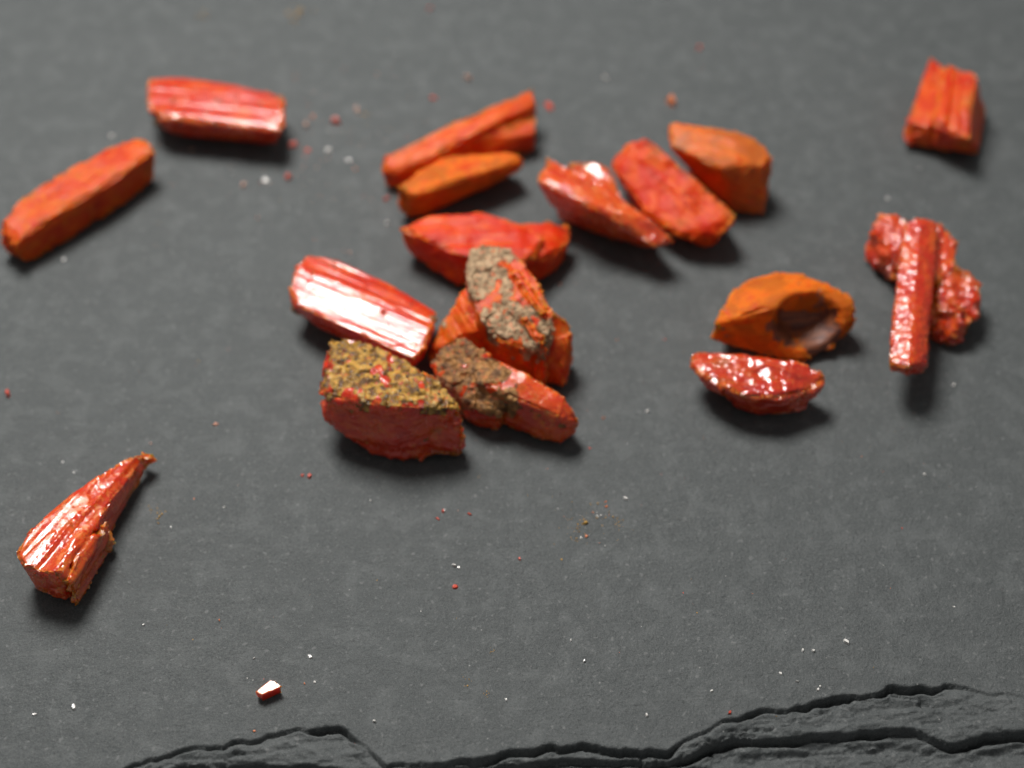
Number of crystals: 18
